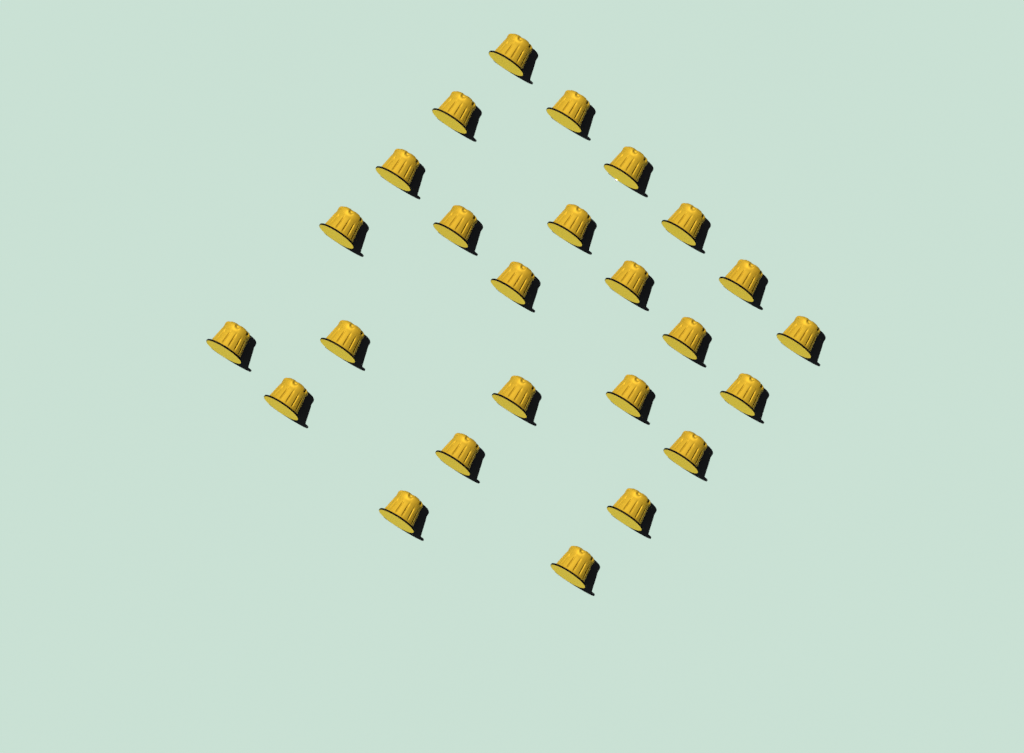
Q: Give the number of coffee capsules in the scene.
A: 25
